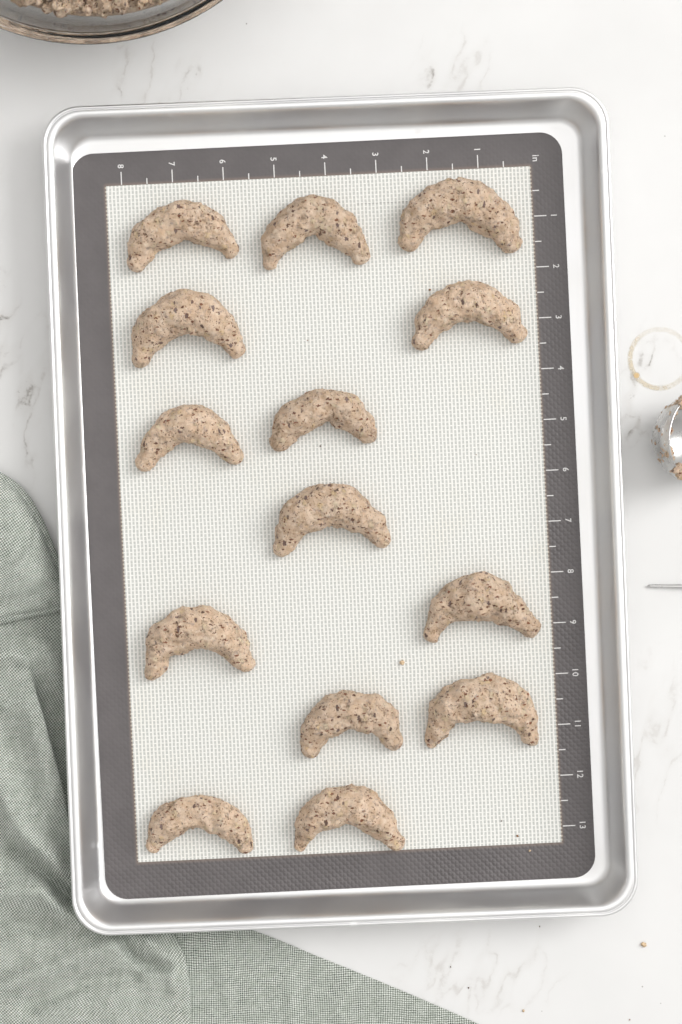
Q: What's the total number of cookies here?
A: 14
